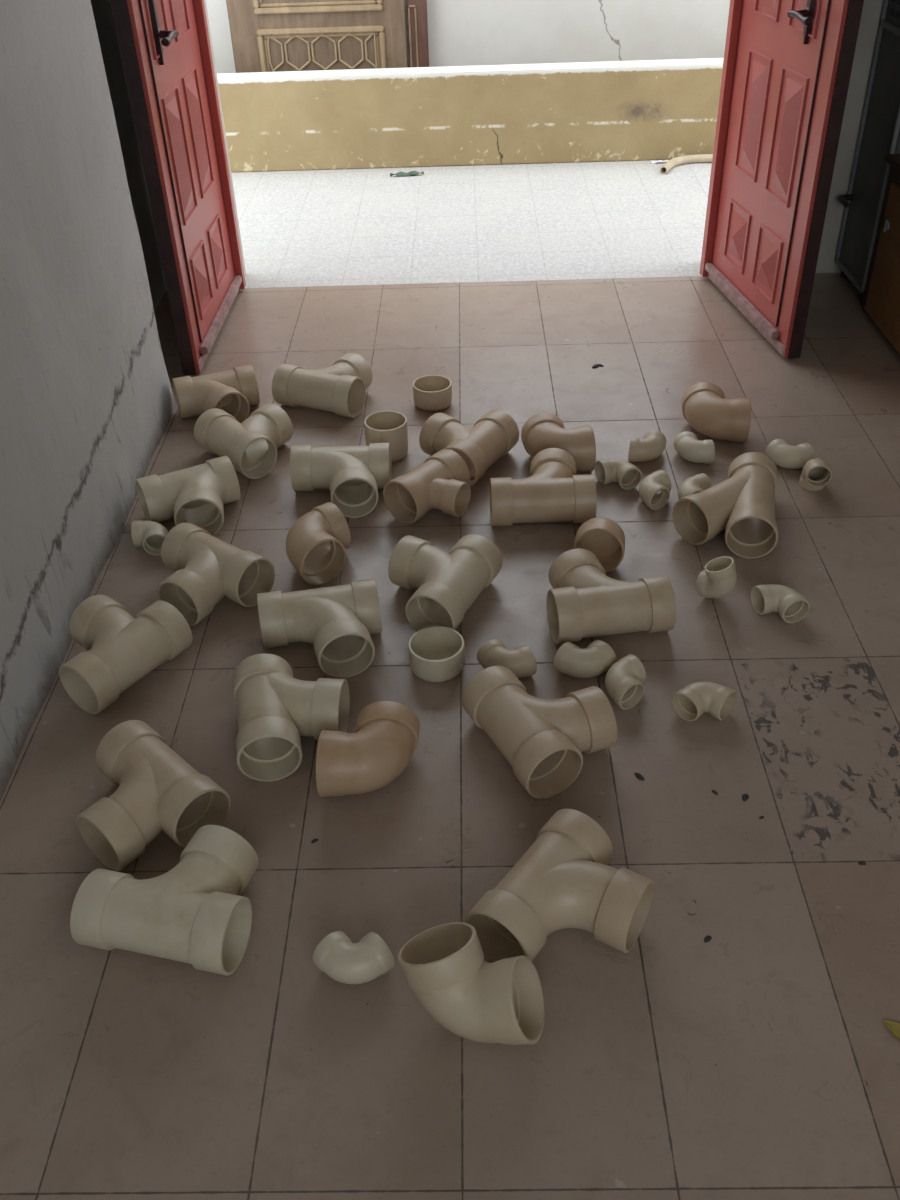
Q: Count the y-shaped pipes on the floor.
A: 19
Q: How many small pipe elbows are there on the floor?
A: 15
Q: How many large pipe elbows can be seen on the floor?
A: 5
